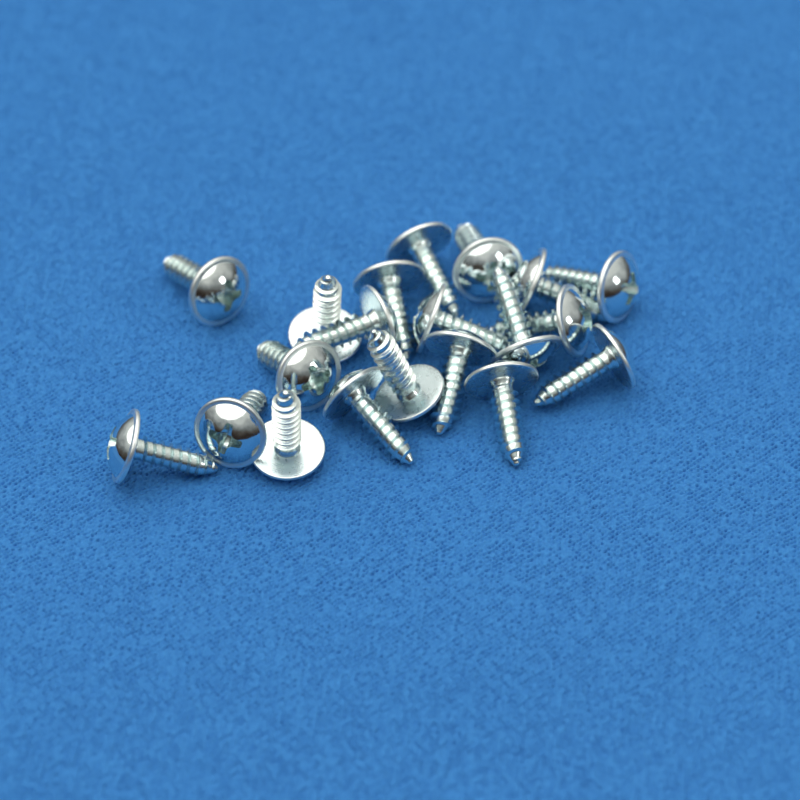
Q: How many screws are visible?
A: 20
